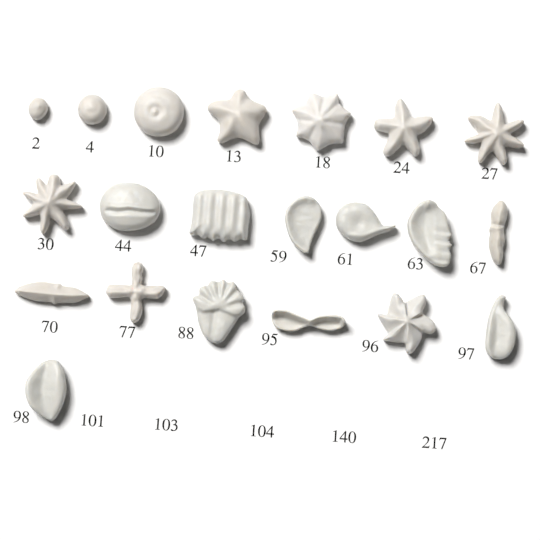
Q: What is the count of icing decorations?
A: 21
